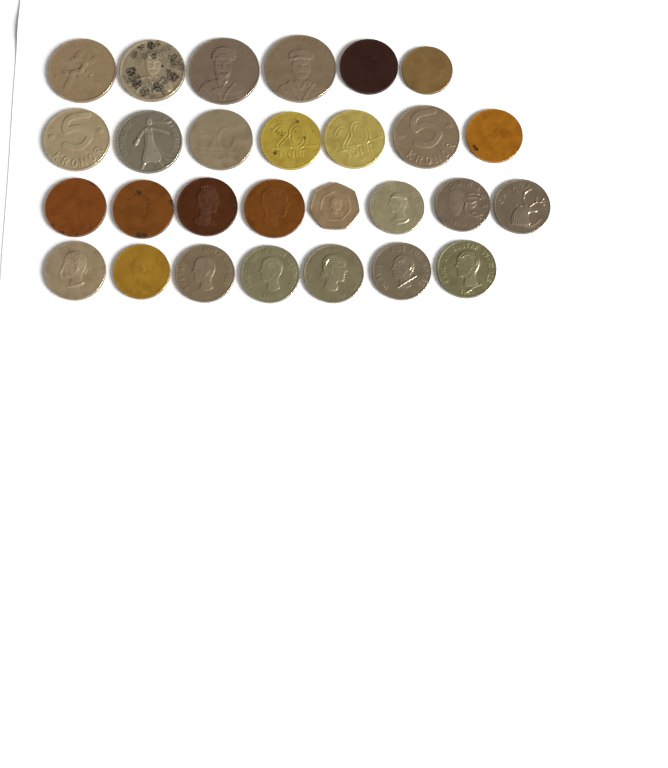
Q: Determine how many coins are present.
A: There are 28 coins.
